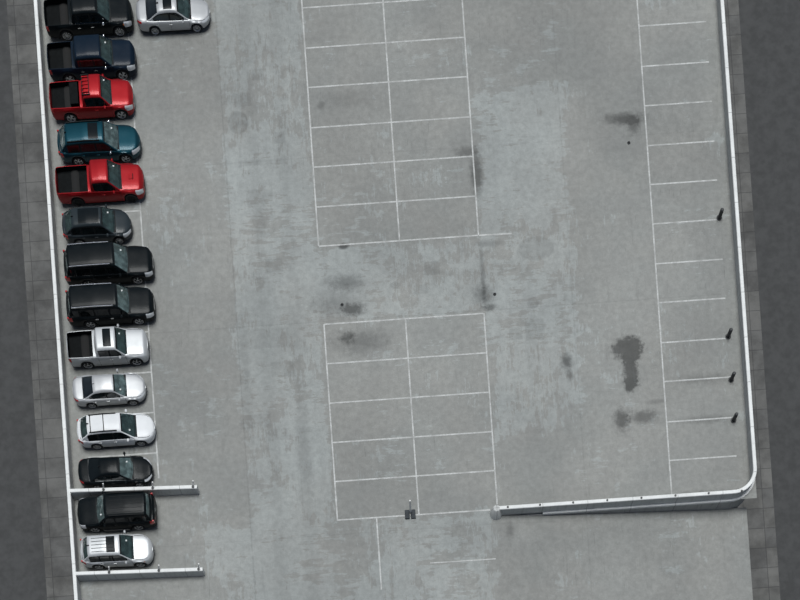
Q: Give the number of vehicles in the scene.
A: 15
